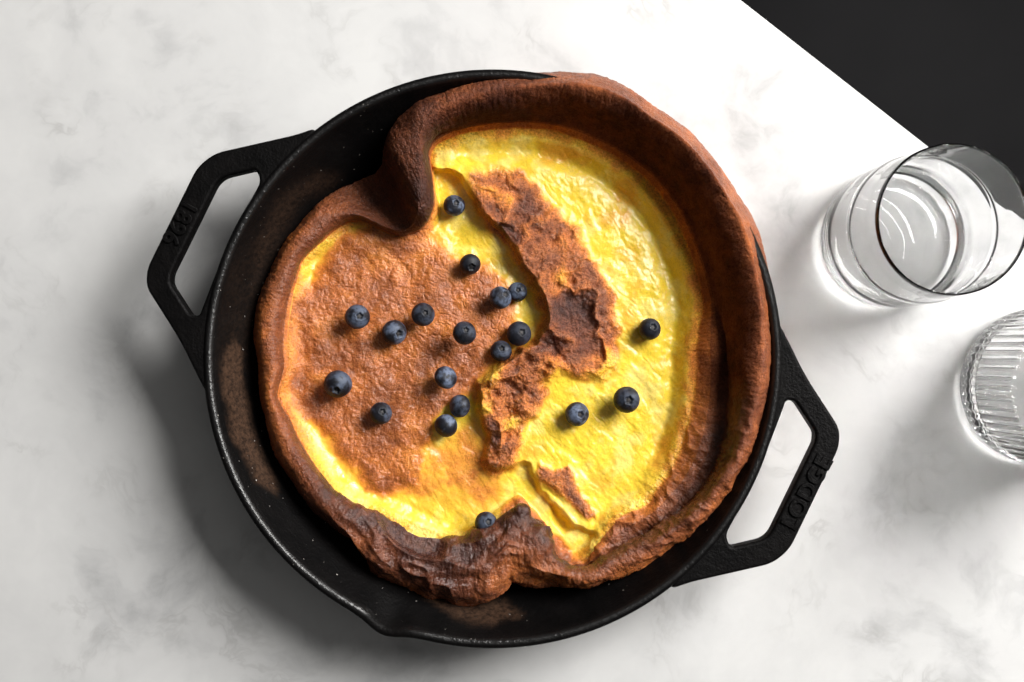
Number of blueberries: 19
